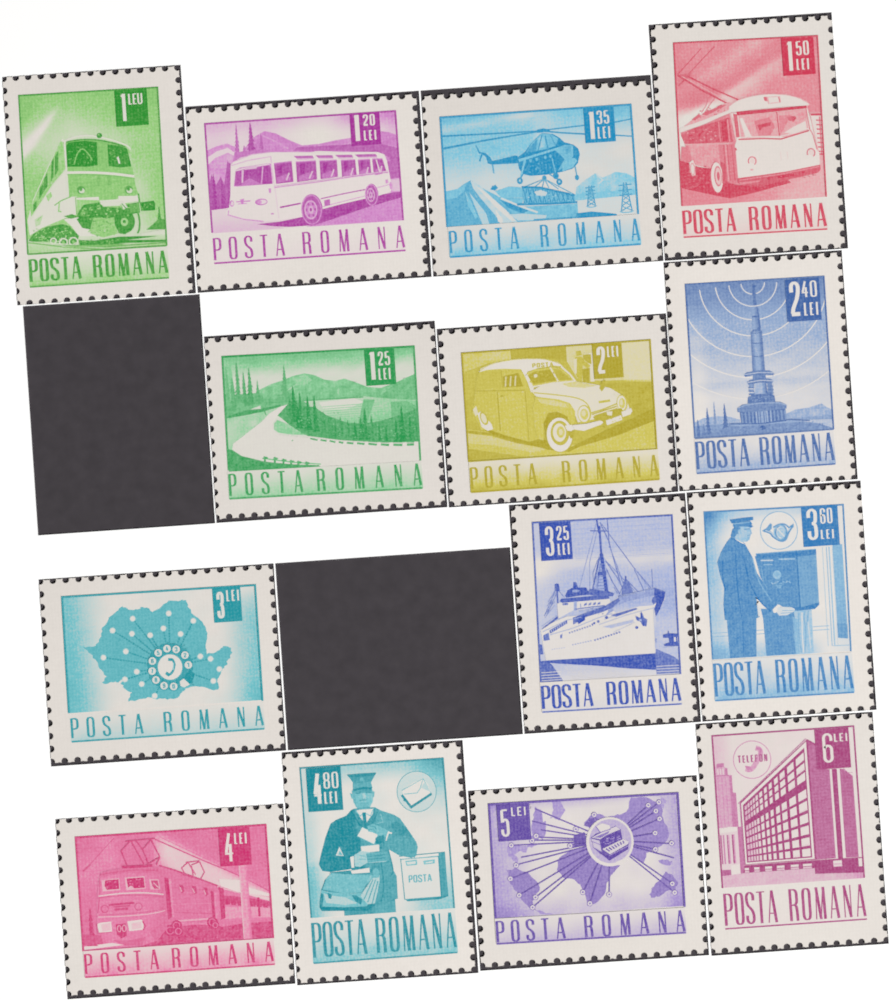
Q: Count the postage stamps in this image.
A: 14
